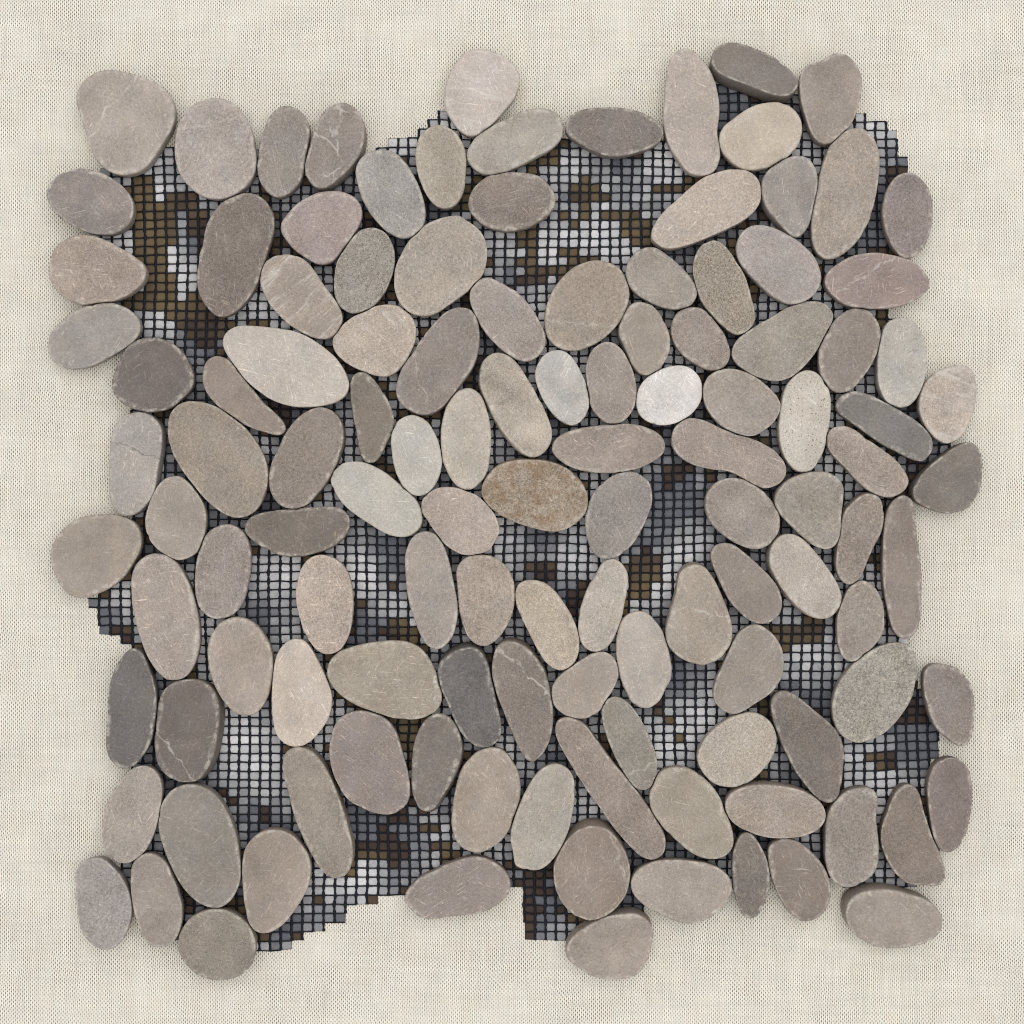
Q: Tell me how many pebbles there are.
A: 121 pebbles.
